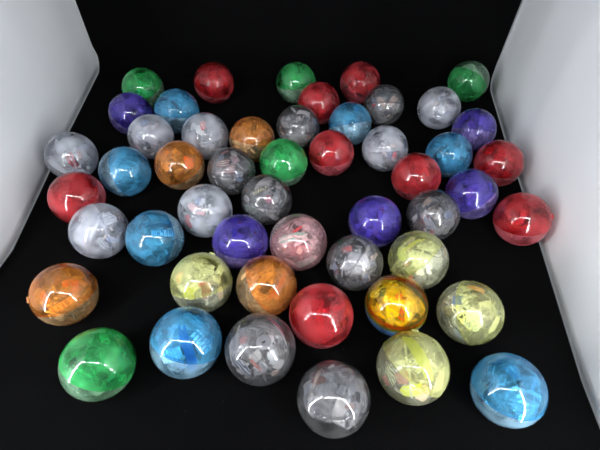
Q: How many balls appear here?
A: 51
